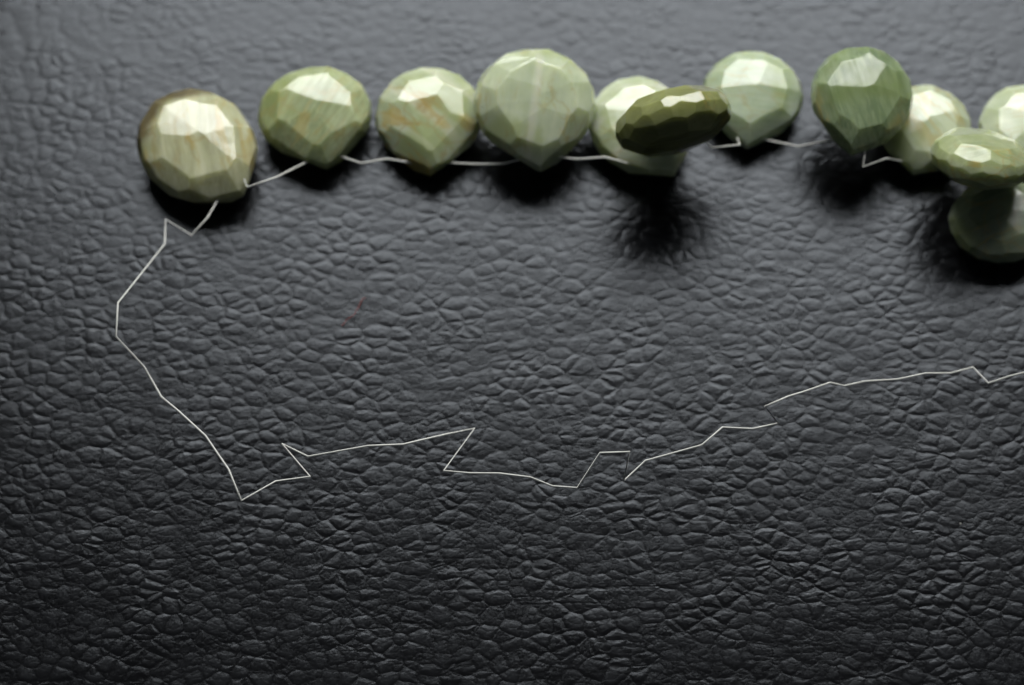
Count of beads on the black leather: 12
